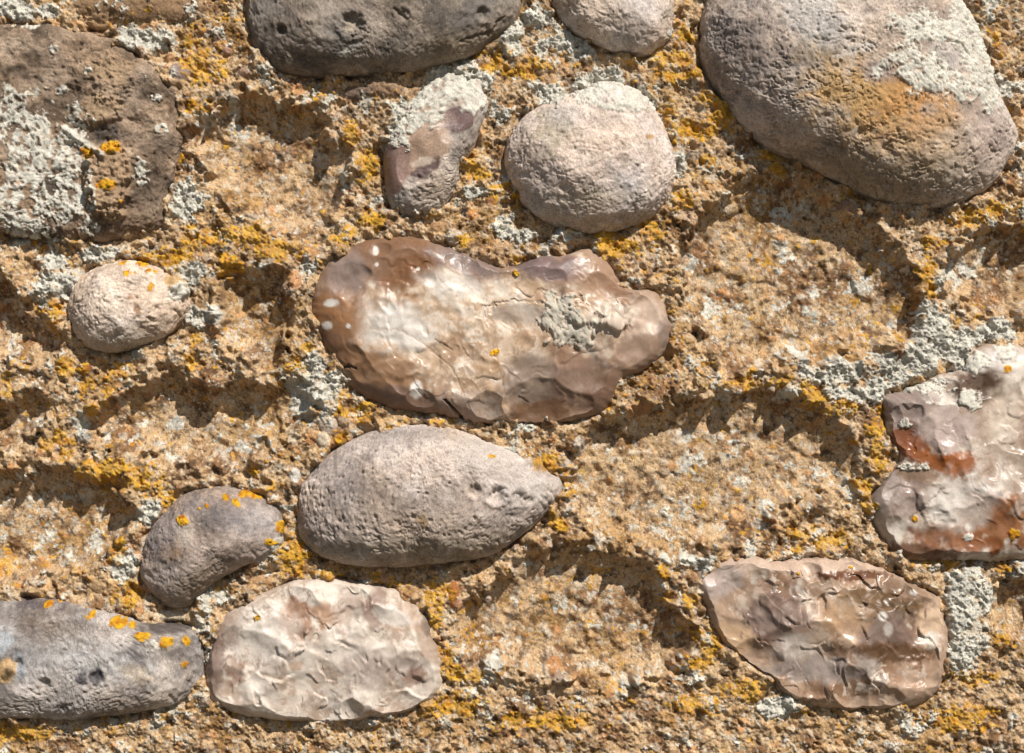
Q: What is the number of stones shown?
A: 14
